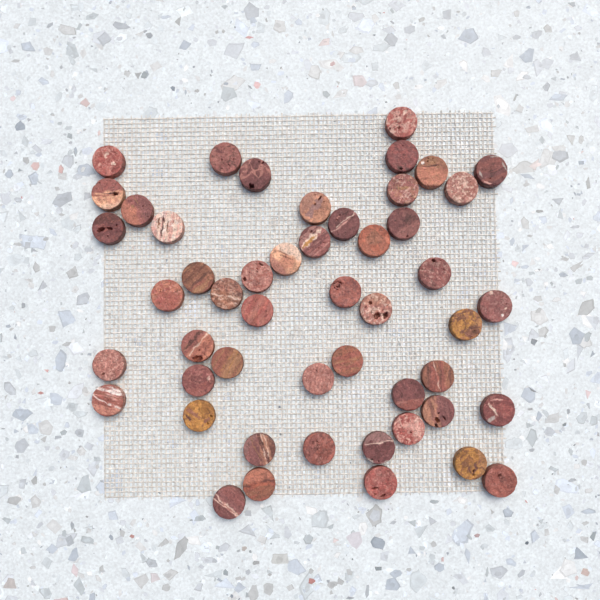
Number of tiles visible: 50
